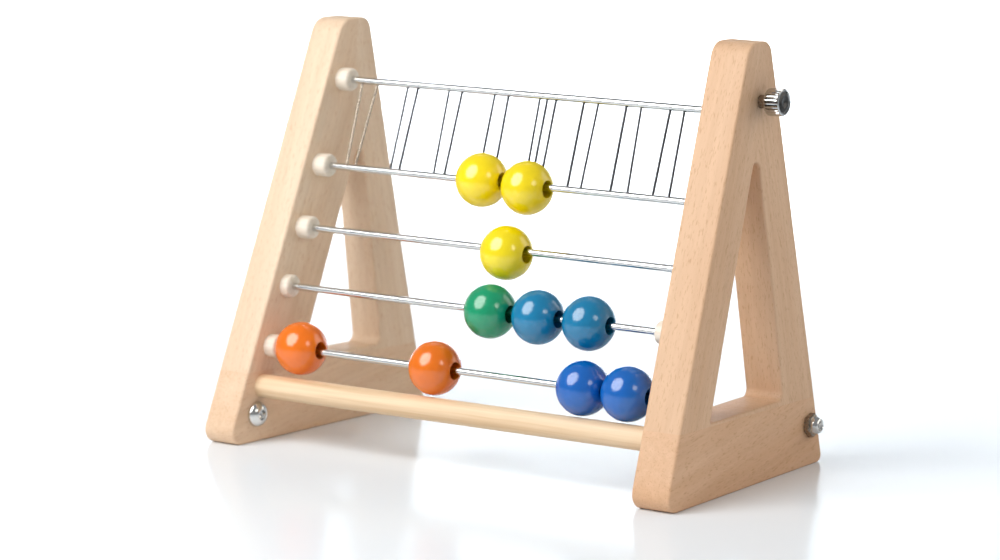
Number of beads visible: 10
